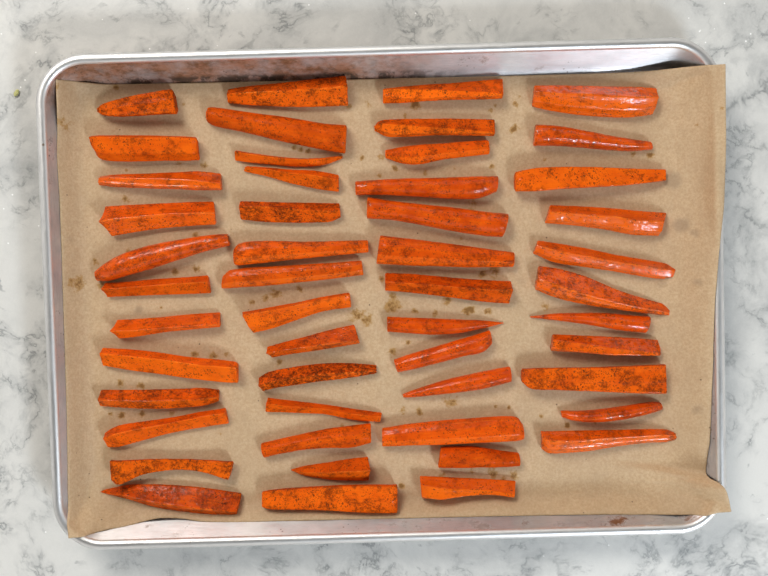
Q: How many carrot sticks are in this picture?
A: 50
